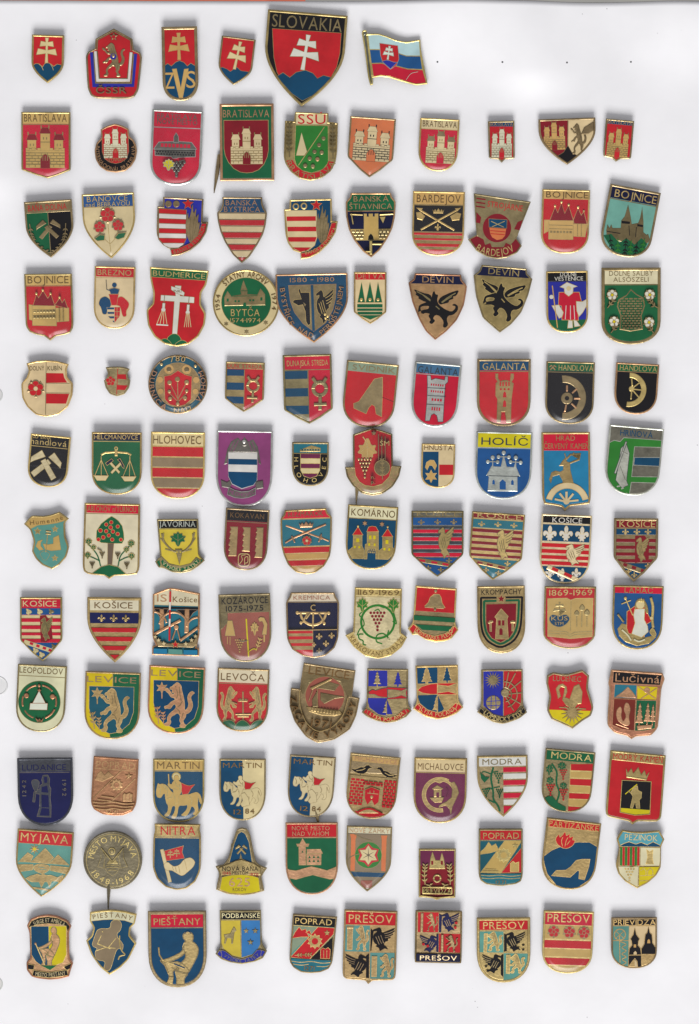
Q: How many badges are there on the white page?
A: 116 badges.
